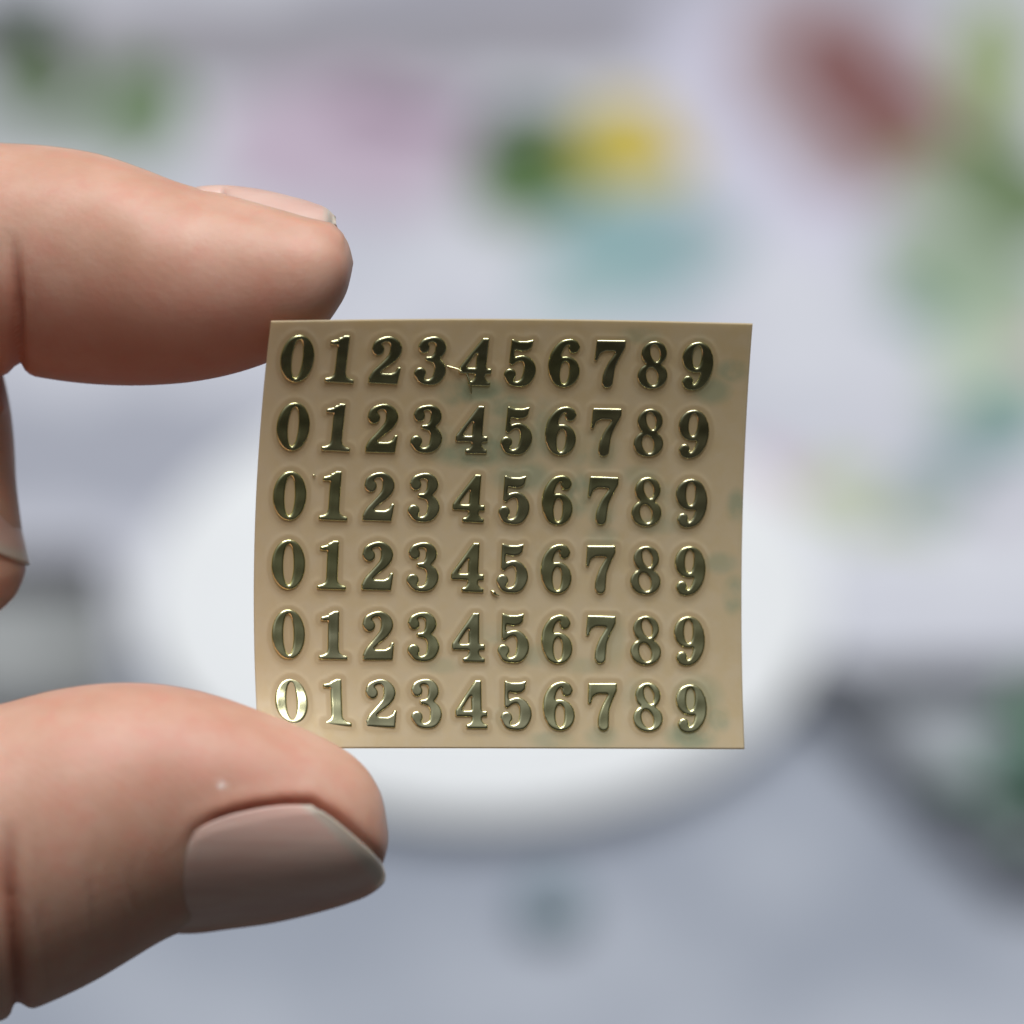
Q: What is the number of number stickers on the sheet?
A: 60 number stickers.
